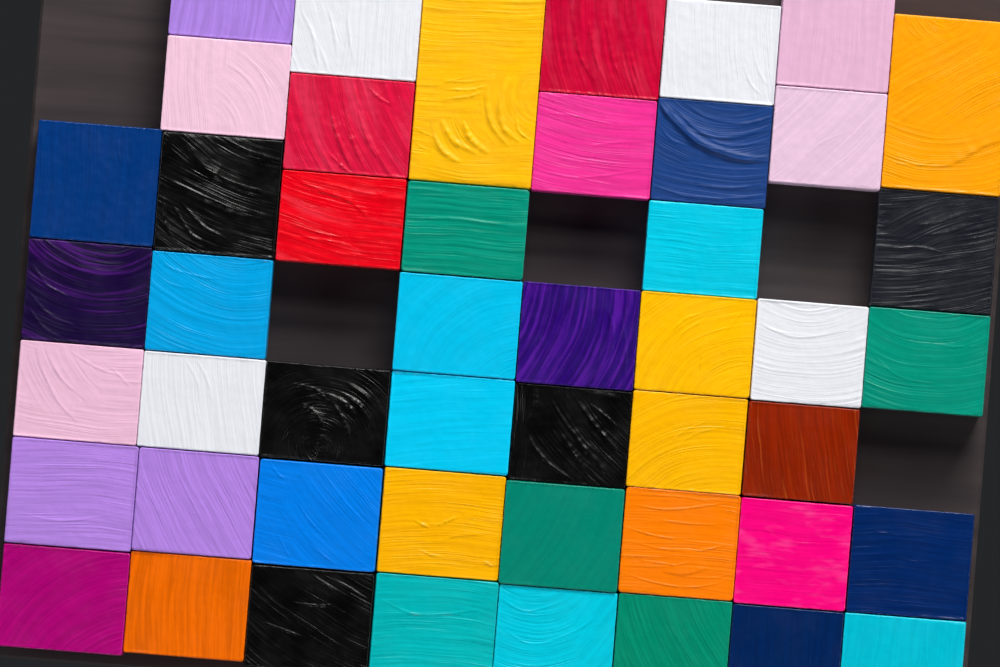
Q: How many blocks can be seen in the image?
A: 48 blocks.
